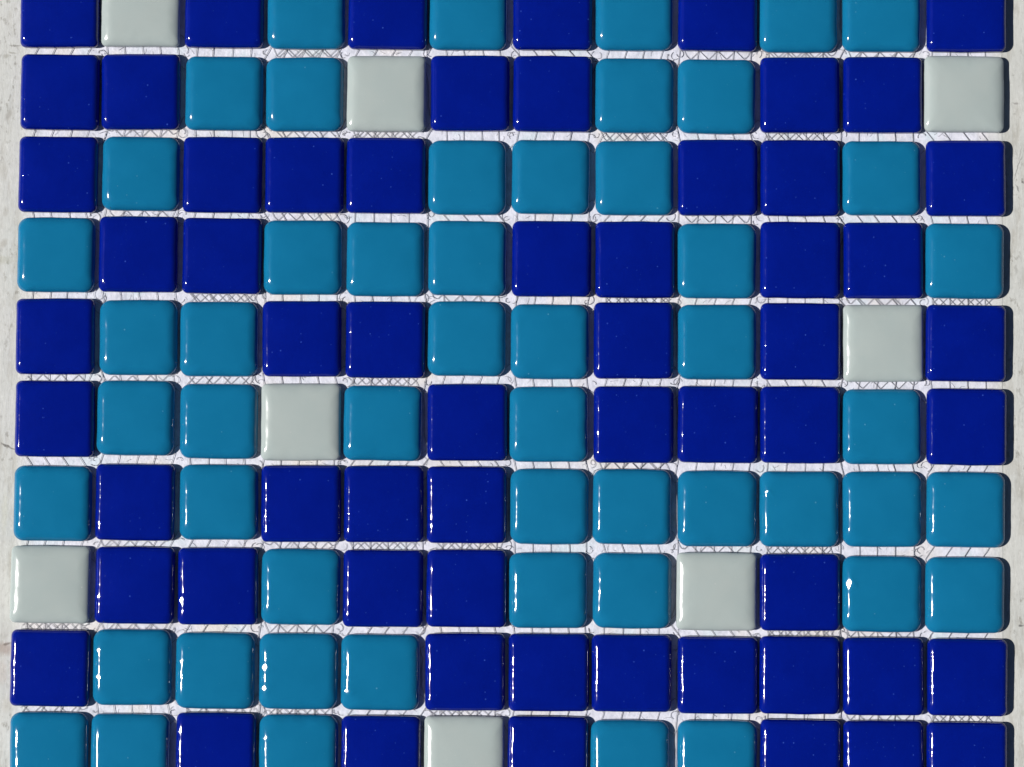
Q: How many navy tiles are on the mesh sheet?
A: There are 60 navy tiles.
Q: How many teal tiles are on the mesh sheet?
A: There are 52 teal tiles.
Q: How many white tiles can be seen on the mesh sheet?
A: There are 8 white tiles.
